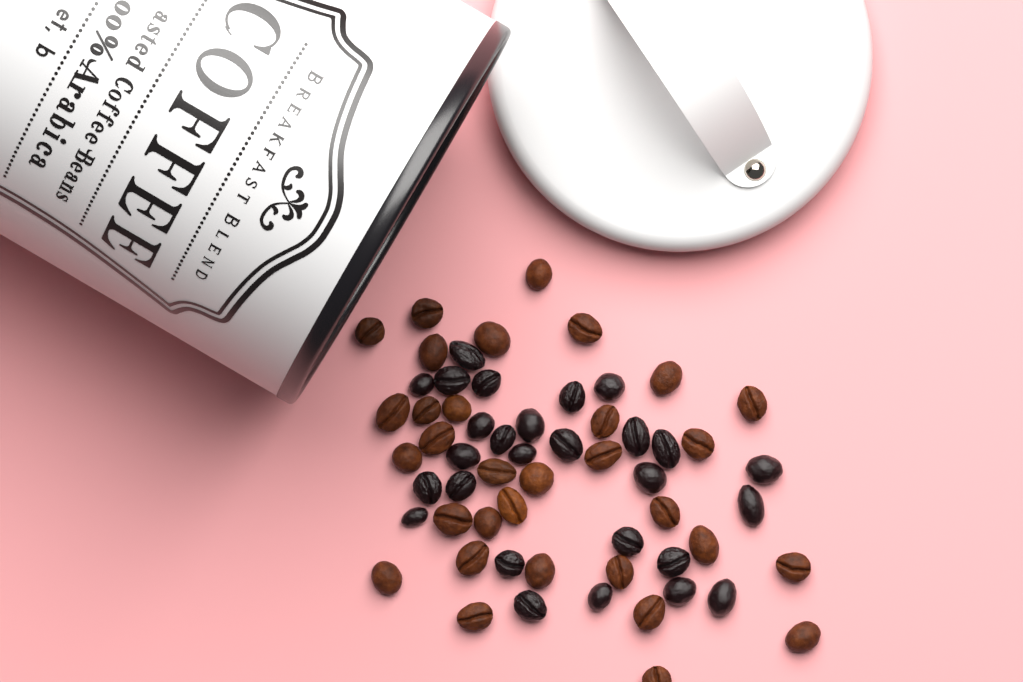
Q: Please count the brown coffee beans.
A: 32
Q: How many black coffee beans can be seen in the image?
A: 27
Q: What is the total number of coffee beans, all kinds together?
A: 59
